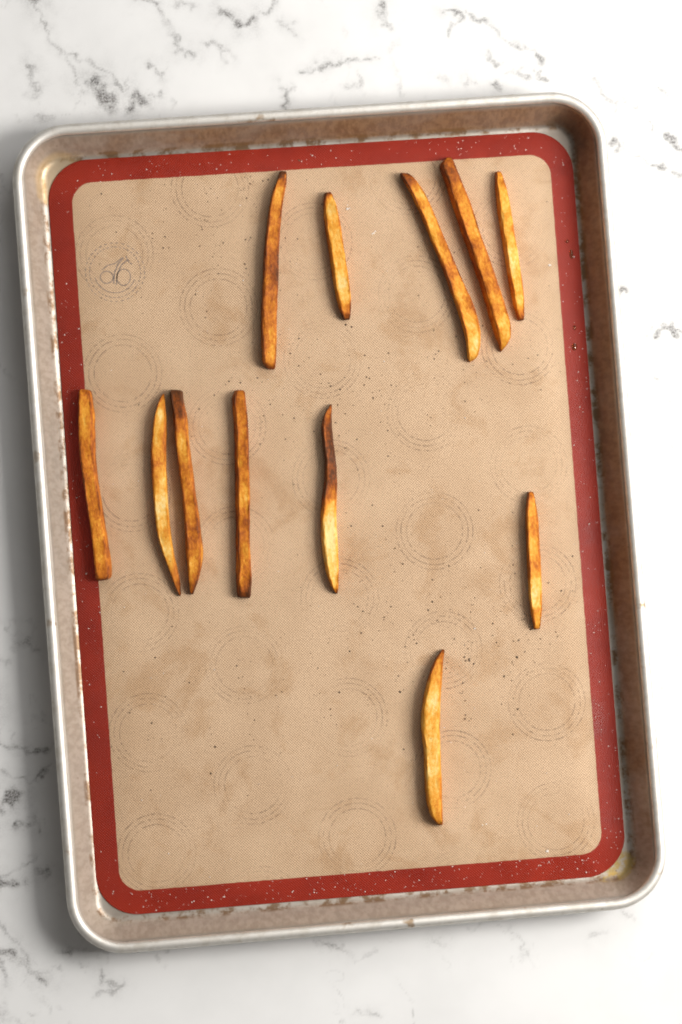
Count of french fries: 12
